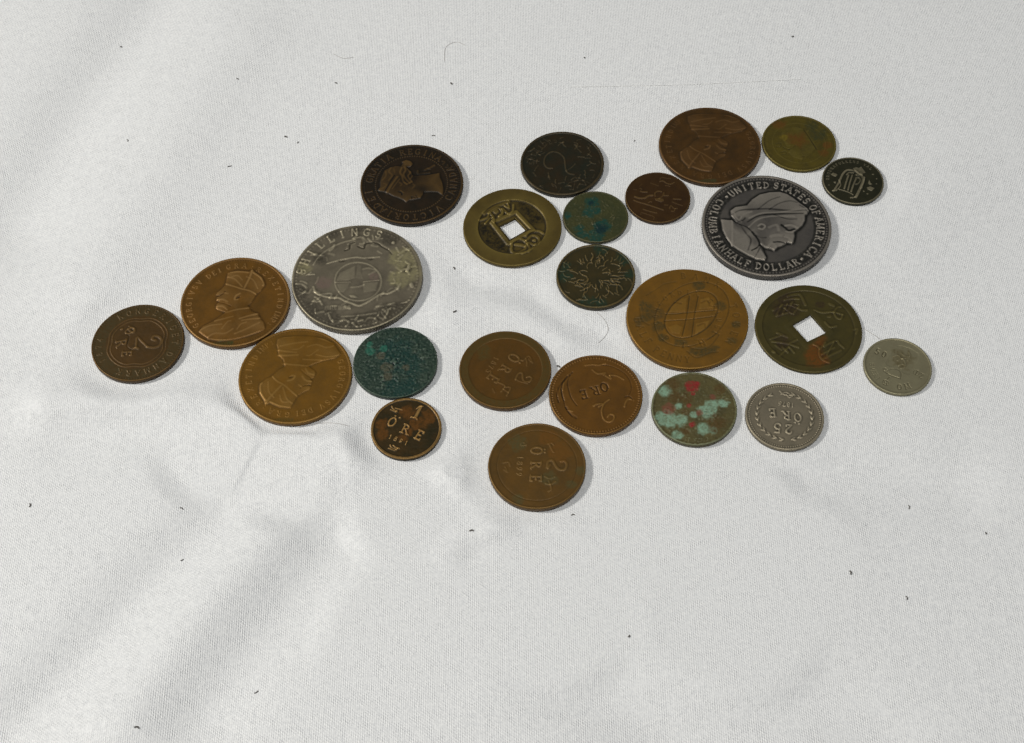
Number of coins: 24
